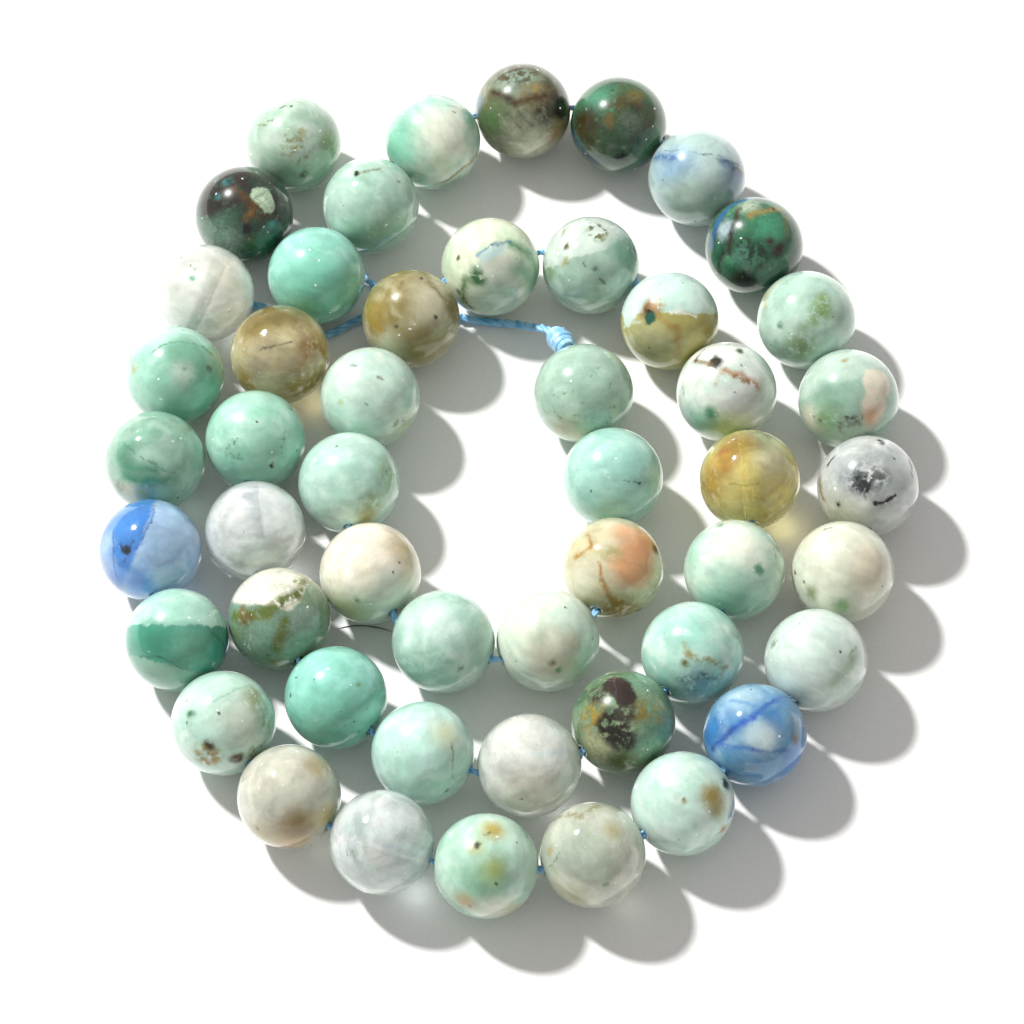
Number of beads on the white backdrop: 50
